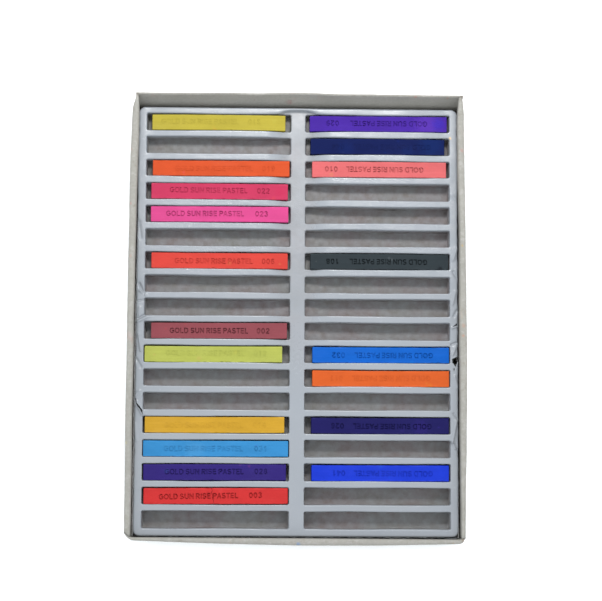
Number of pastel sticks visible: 19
